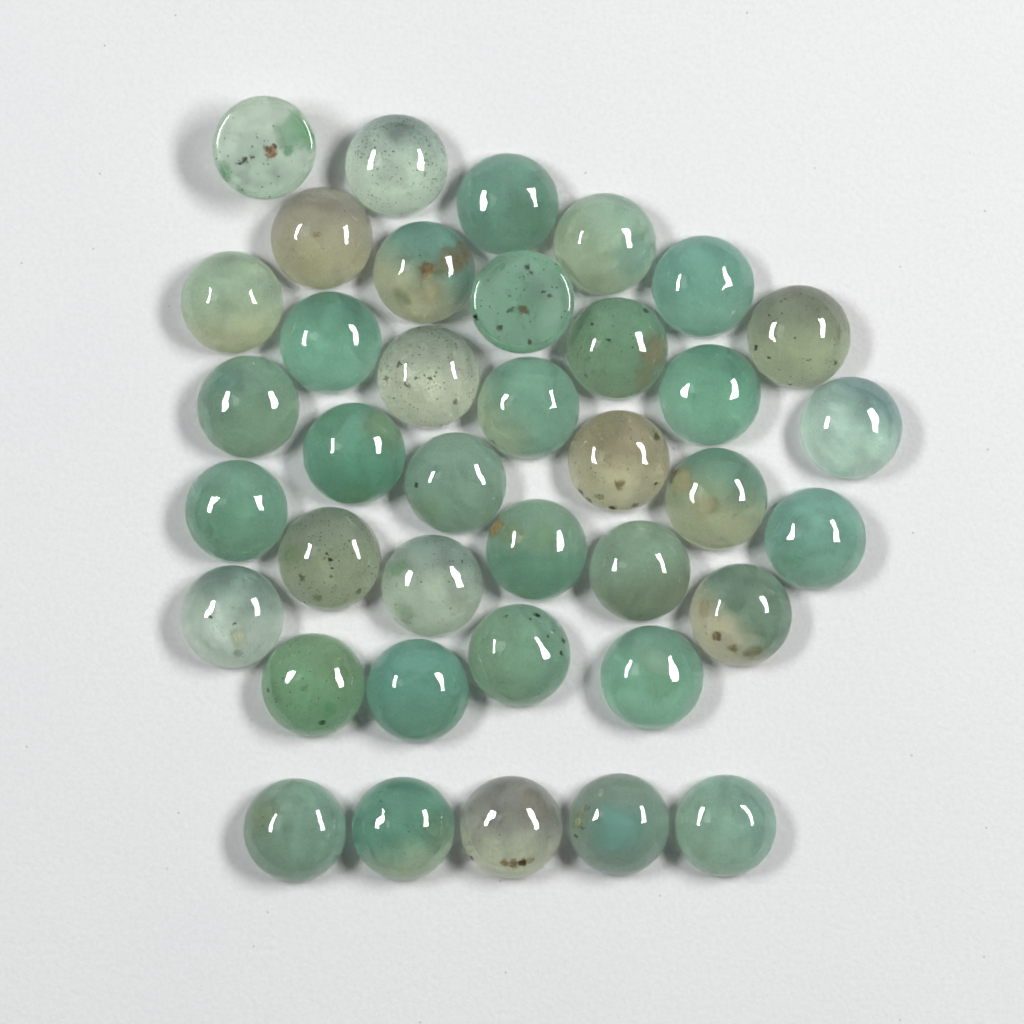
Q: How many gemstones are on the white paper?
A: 38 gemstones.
